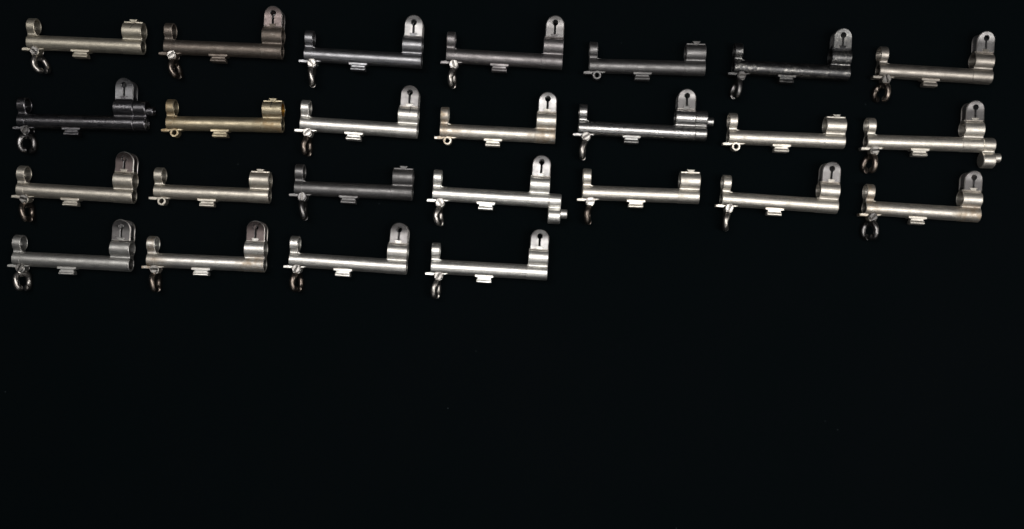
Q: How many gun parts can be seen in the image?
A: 25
